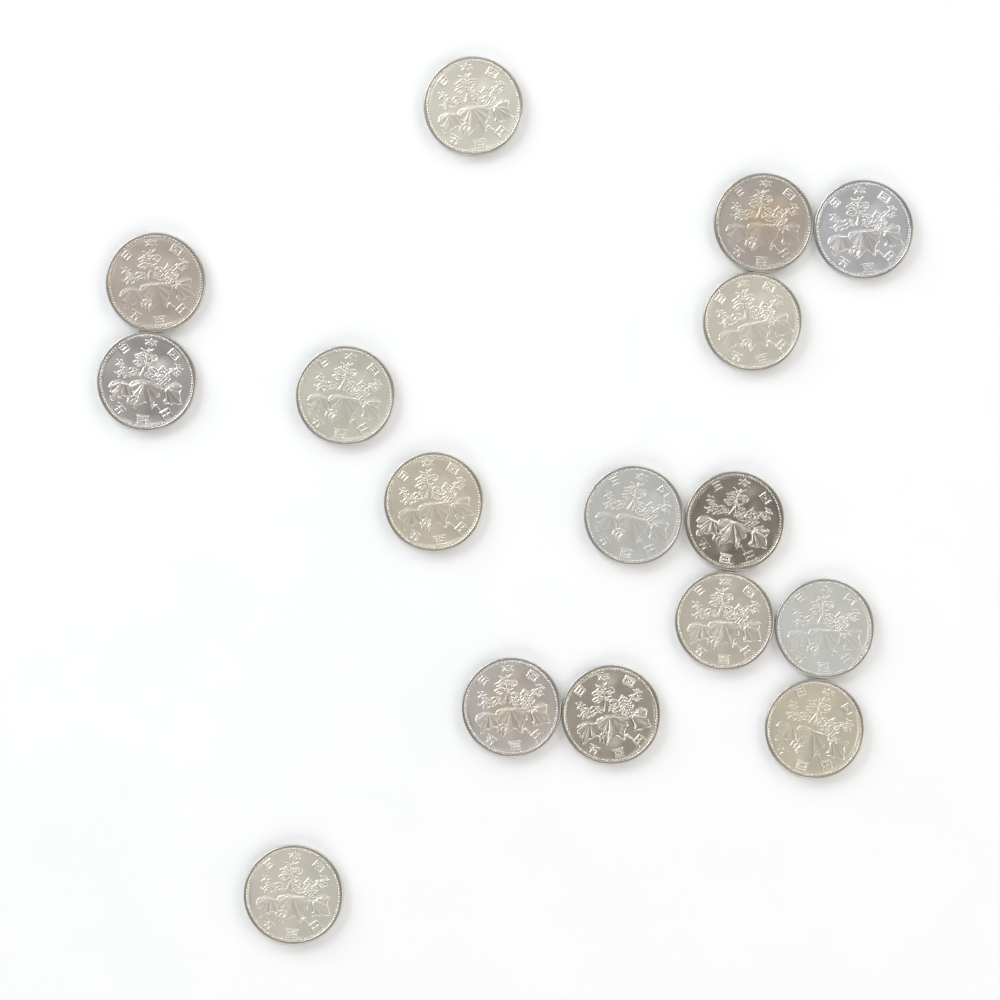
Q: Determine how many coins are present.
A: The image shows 16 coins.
